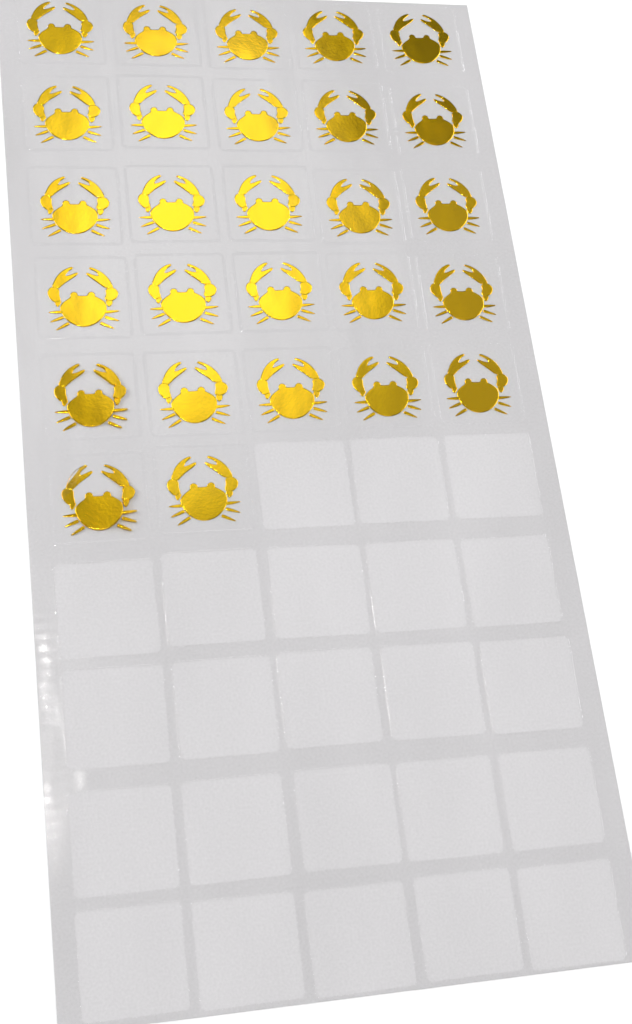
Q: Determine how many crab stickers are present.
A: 27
